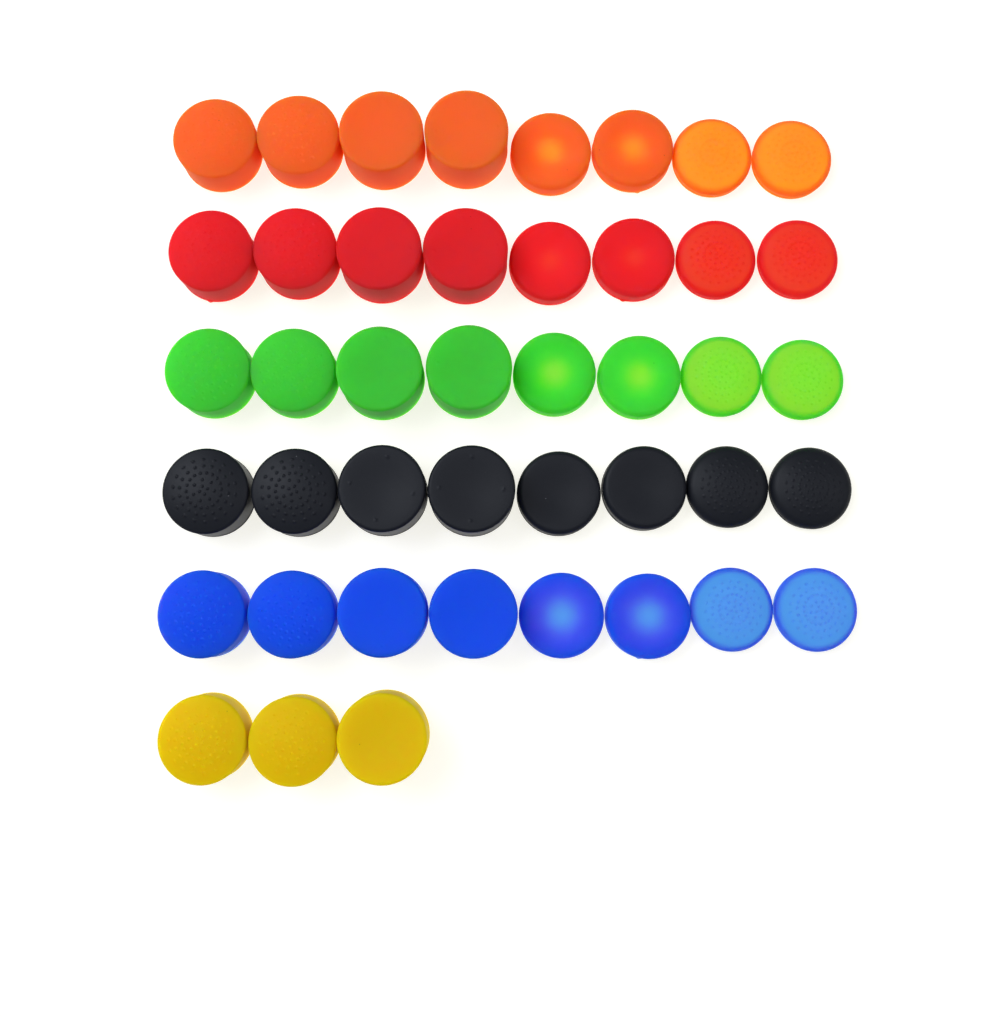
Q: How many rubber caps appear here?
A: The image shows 43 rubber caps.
